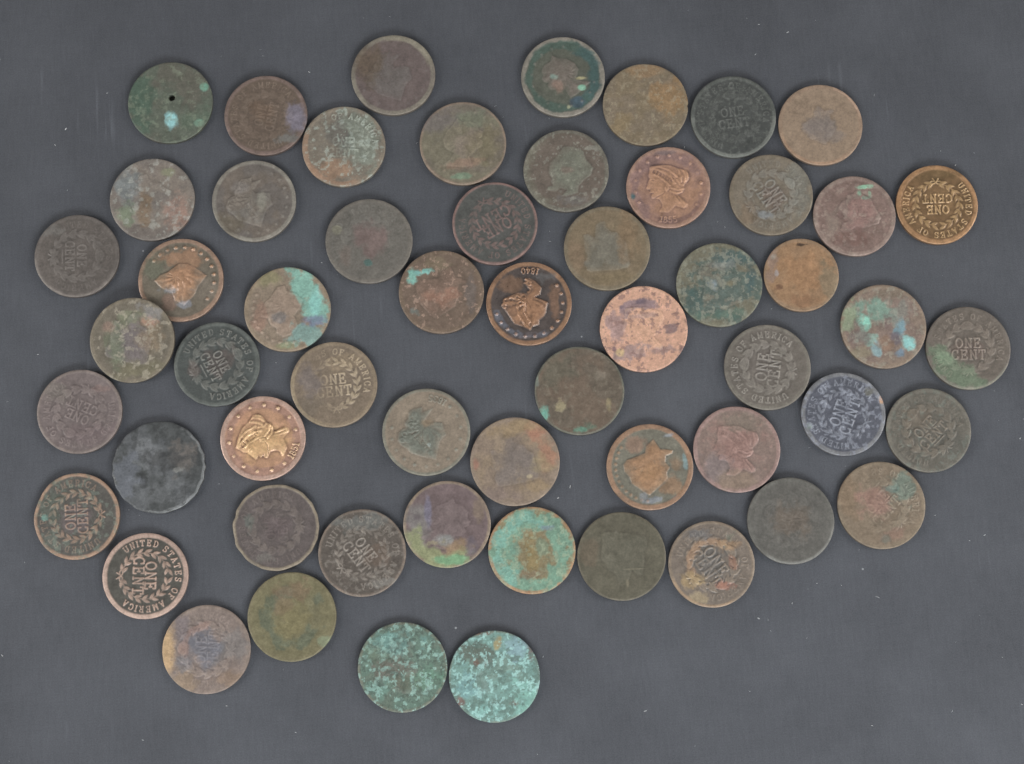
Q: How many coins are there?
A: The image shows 57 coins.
